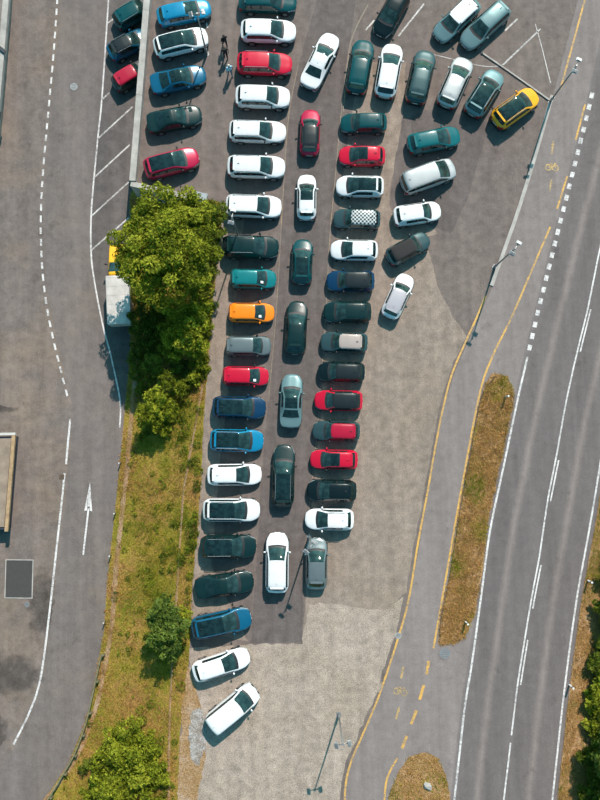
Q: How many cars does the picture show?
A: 66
